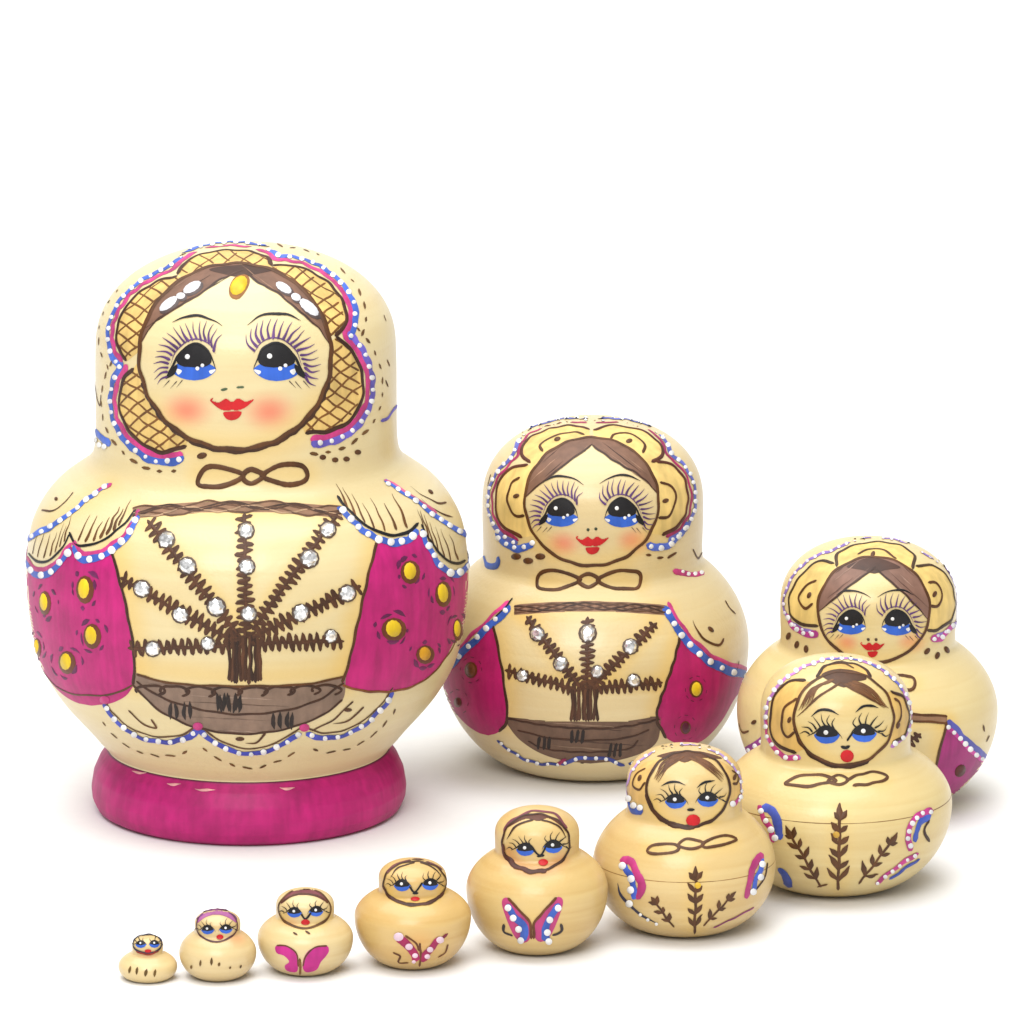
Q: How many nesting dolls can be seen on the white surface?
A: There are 10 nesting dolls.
